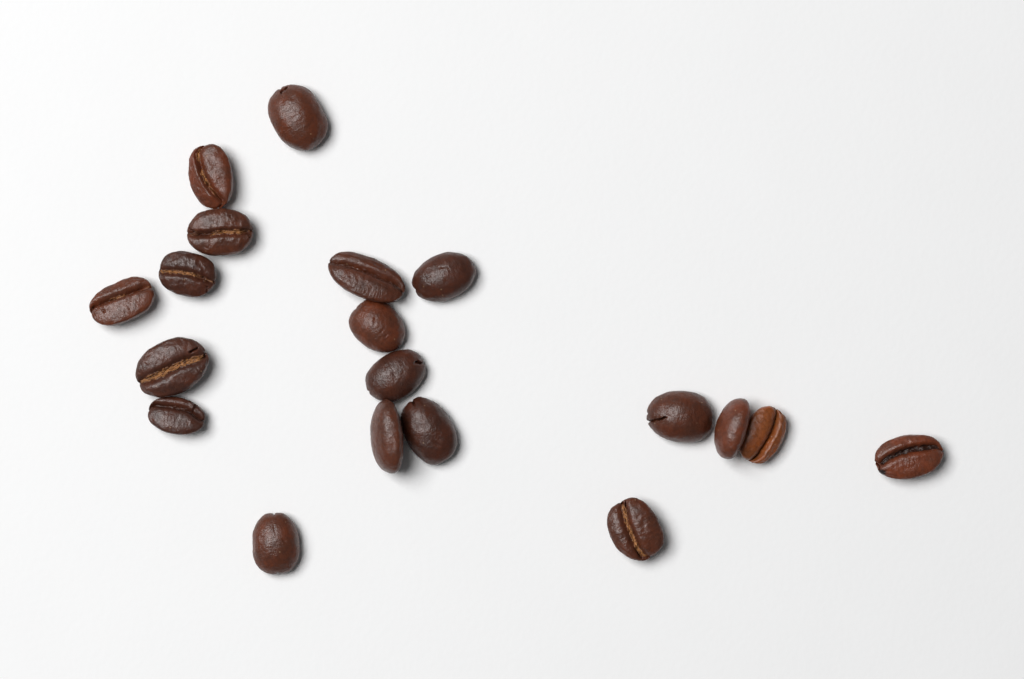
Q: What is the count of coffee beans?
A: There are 19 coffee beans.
